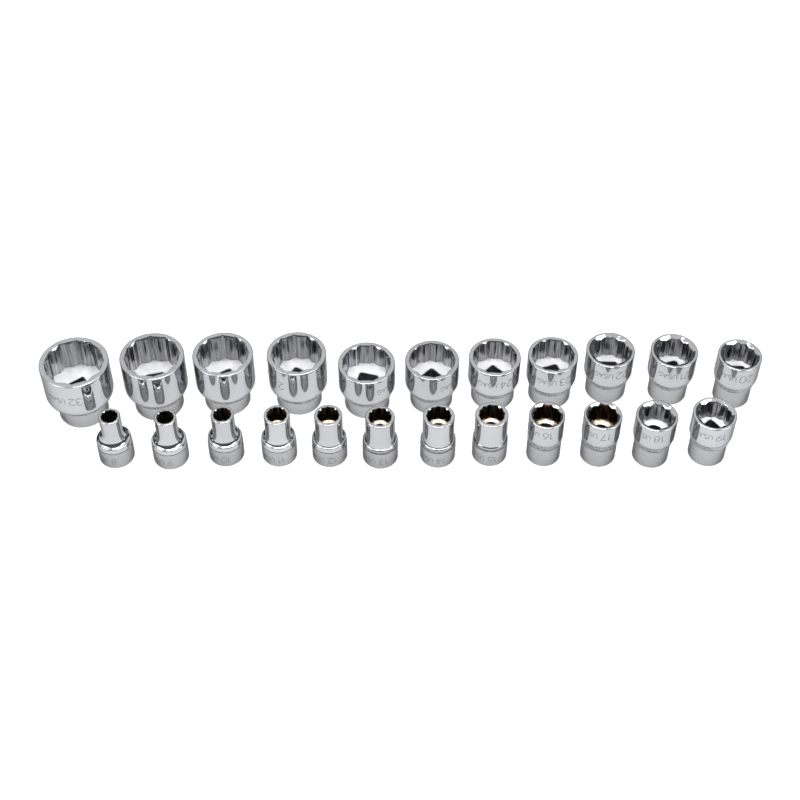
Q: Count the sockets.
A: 23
